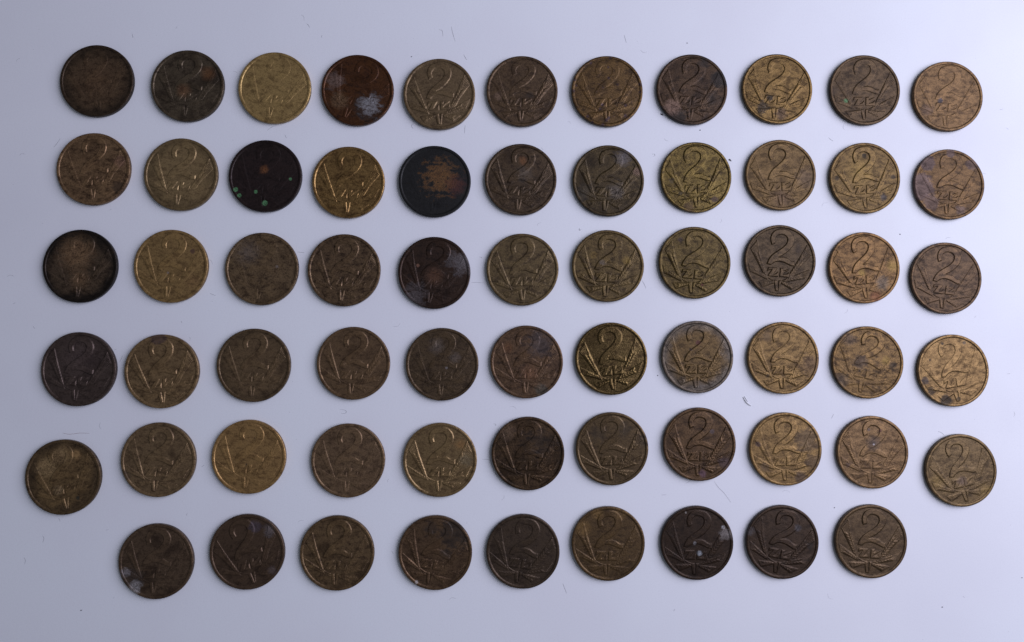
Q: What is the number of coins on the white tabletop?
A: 64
